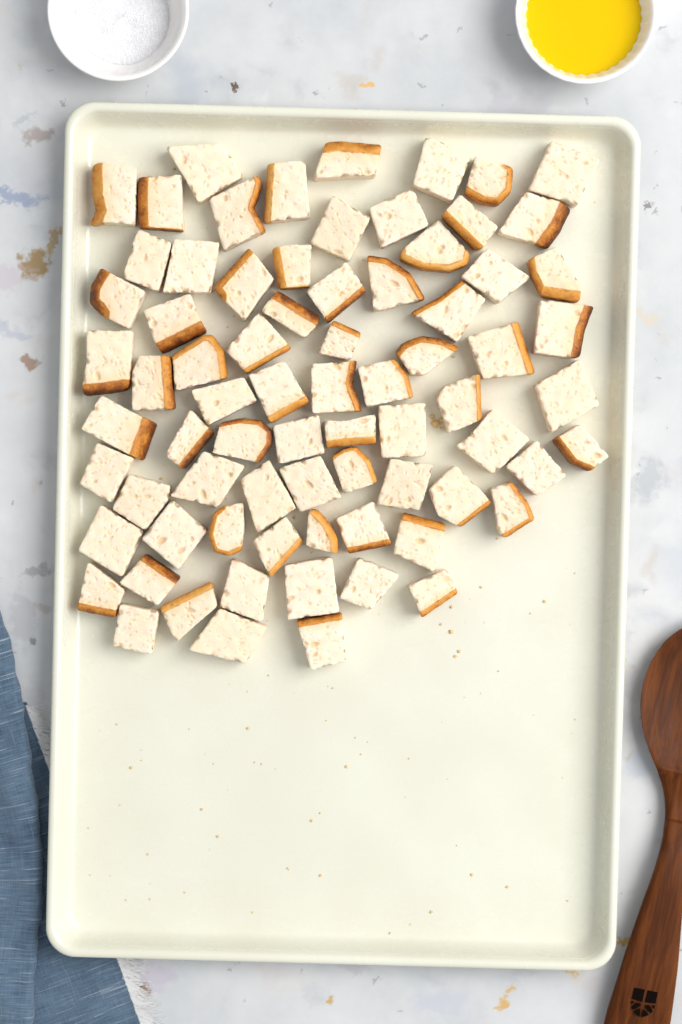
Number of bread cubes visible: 75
